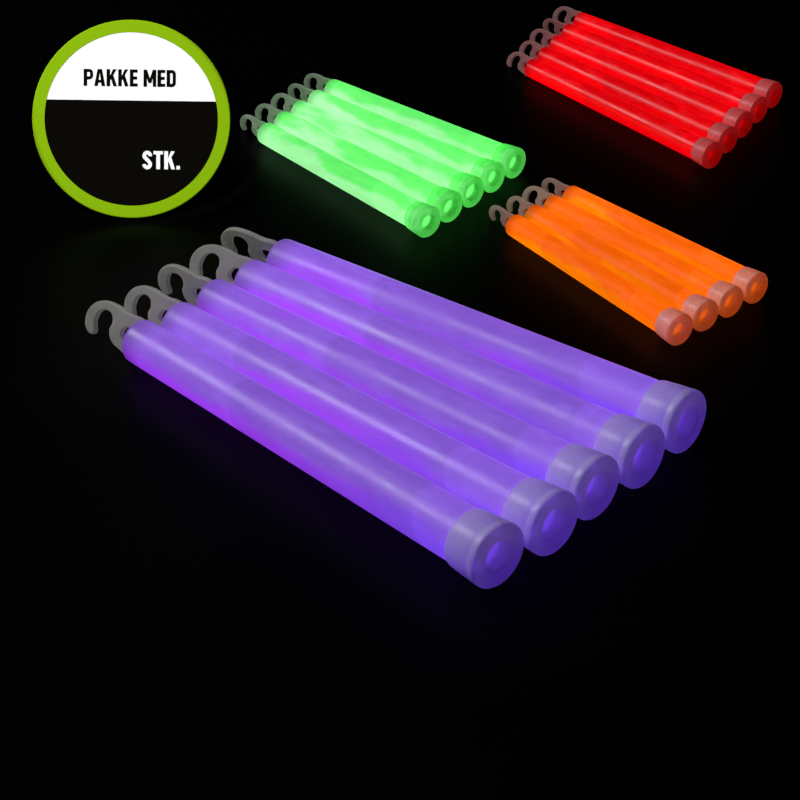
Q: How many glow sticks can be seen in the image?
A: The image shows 19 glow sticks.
